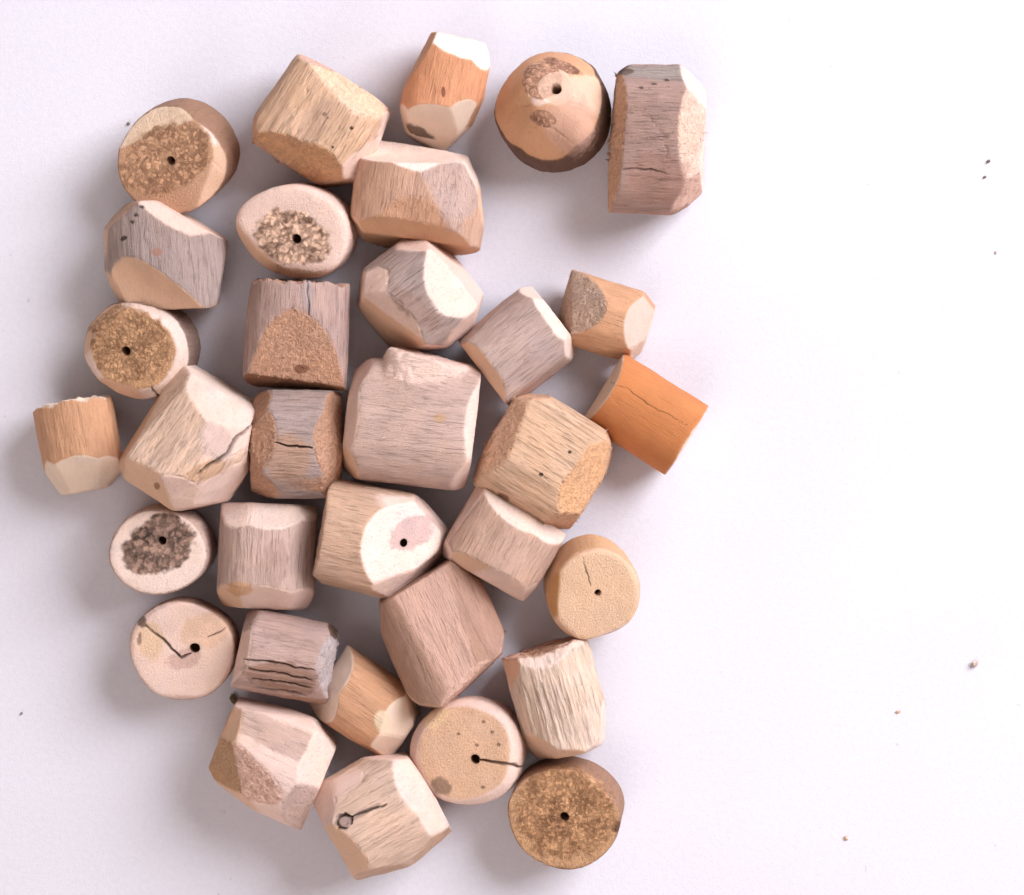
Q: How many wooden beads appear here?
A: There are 33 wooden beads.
